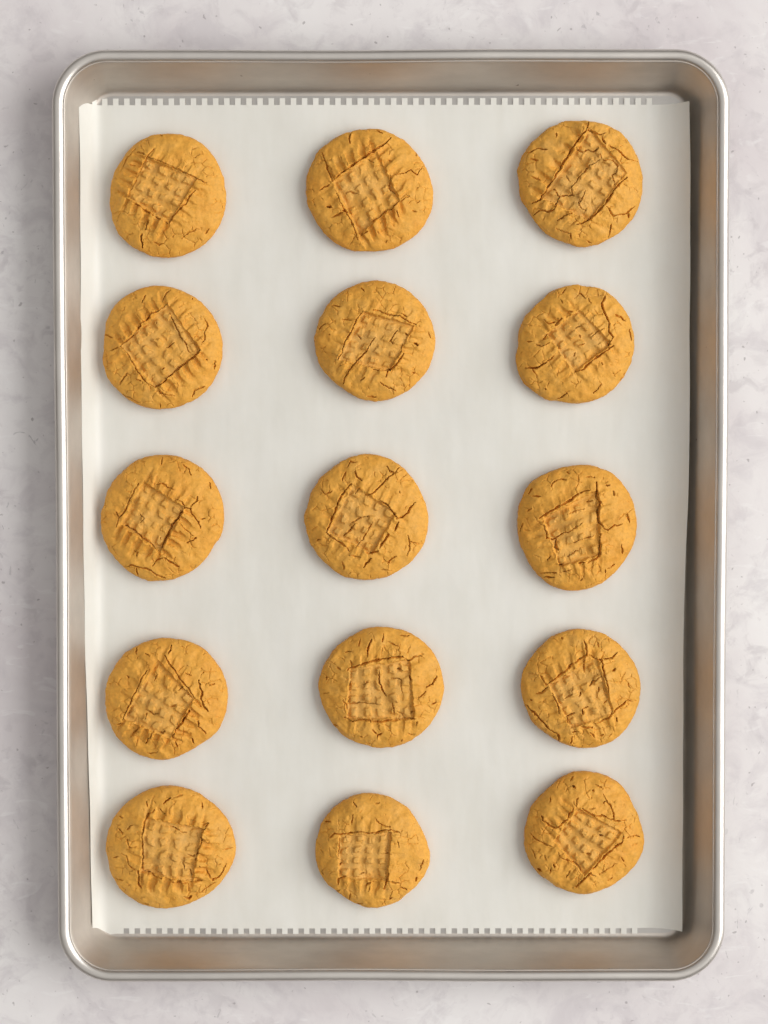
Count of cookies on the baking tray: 15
